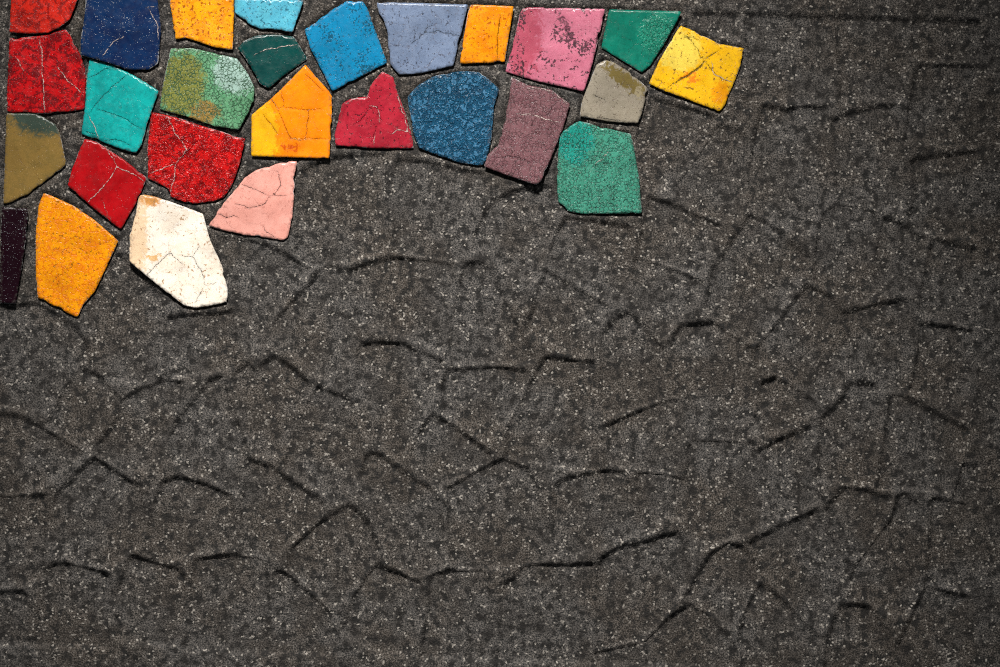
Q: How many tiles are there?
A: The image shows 27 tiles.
